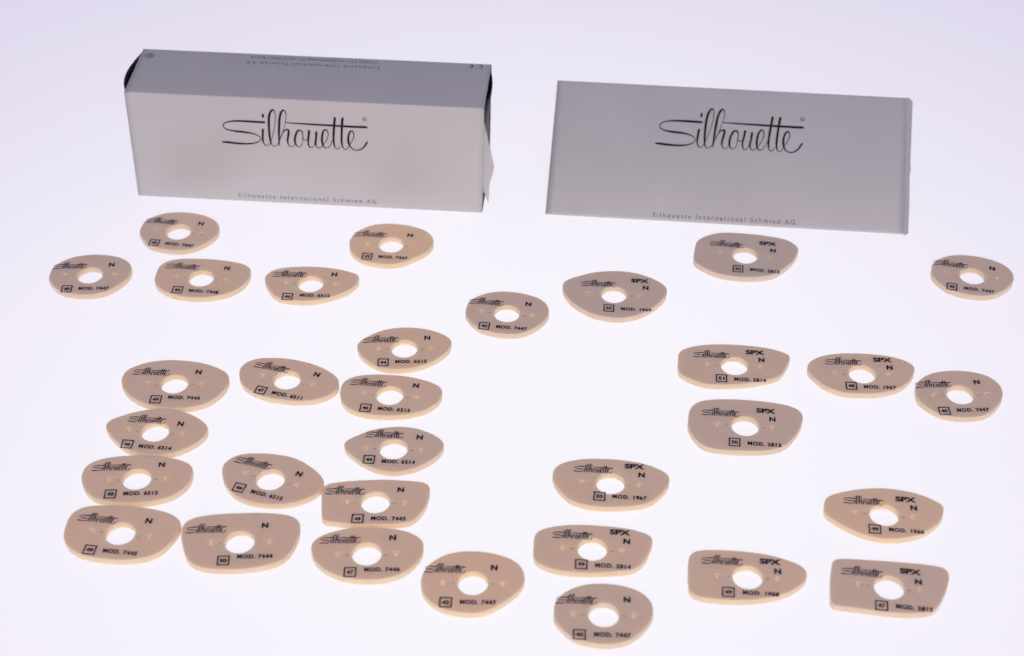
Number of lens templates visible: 32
